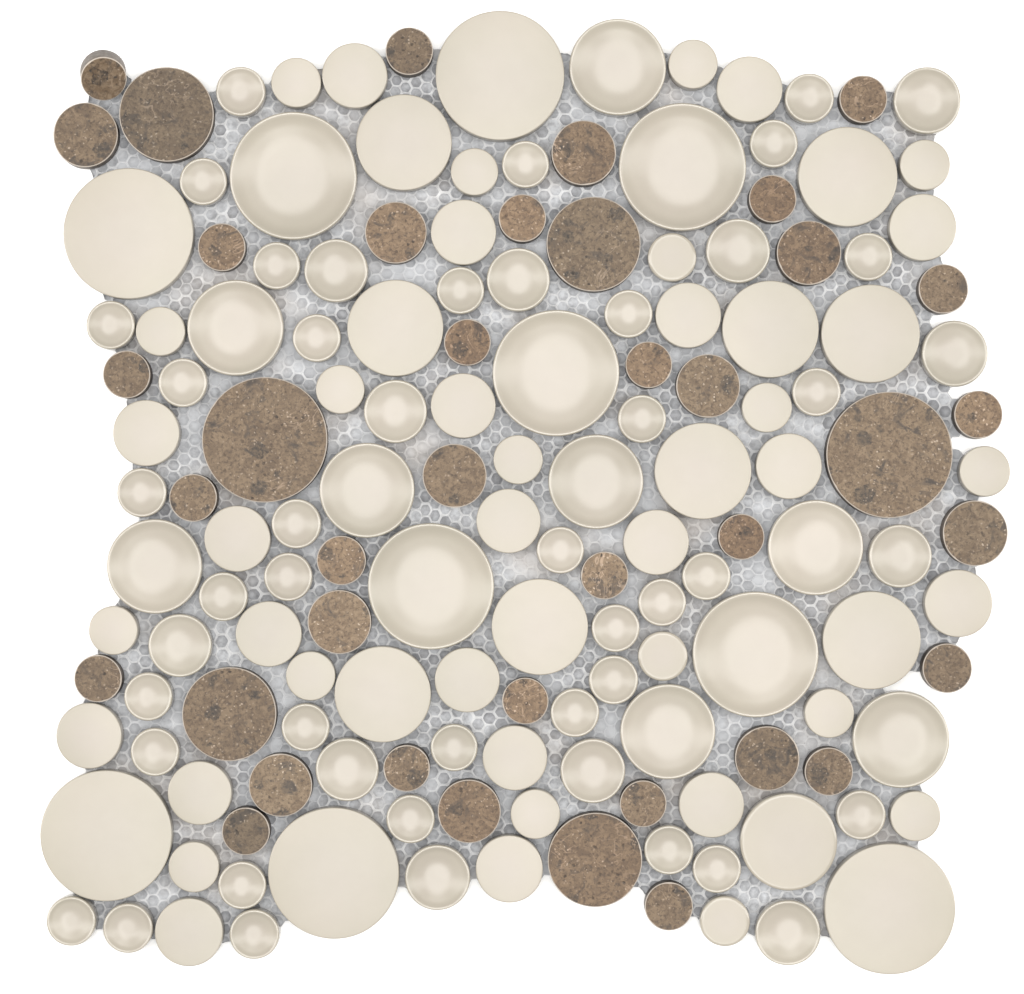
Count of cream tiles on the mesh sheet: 114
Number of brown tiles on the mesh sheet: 40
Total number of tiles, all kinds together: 154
